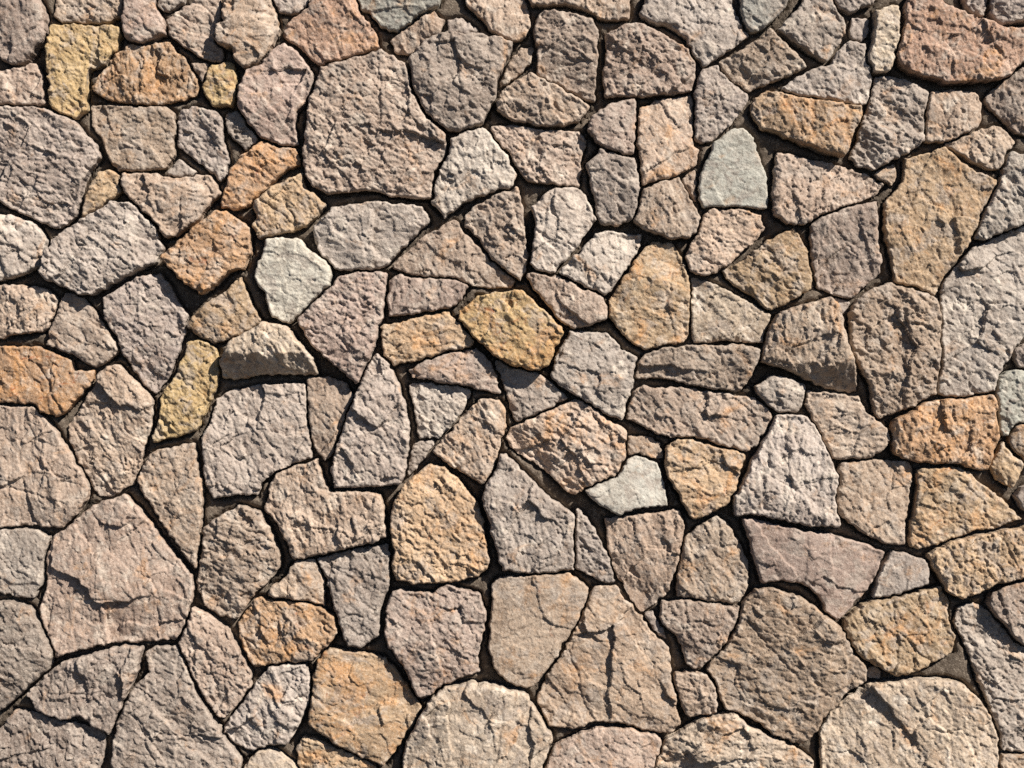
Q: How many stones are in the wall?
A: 162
